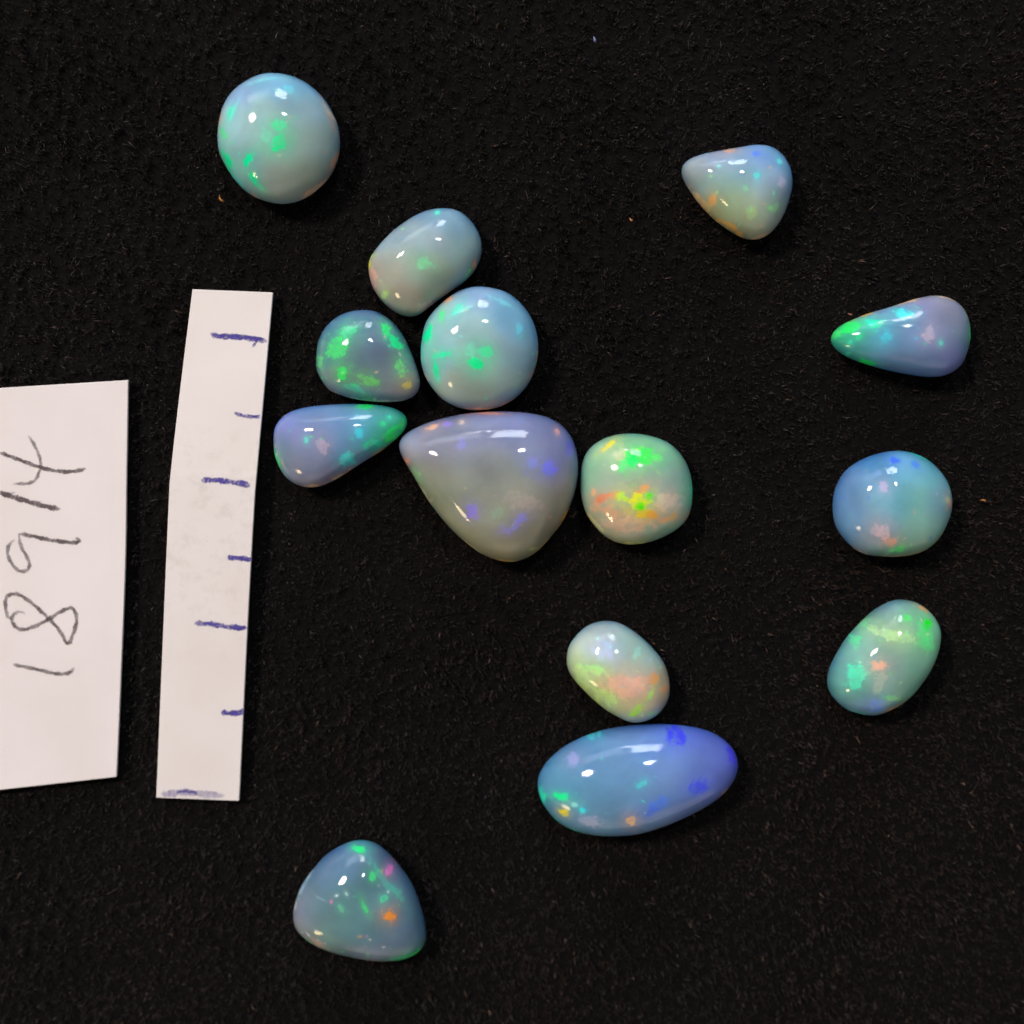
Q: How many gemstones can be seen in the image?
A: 14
